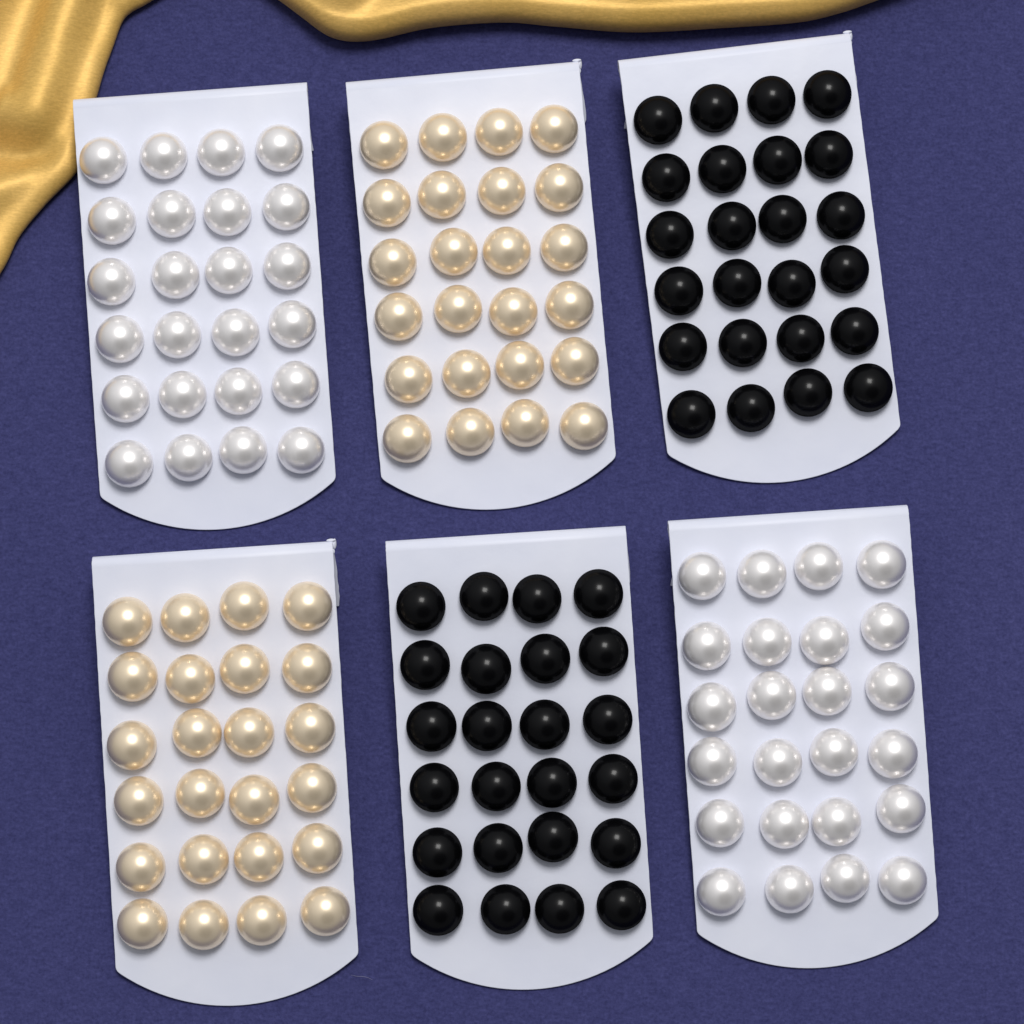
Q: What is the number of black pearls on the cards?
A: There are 48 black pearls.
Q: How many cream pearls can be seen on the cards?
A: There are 48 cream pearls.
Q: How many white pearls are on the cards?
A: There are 48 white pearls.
